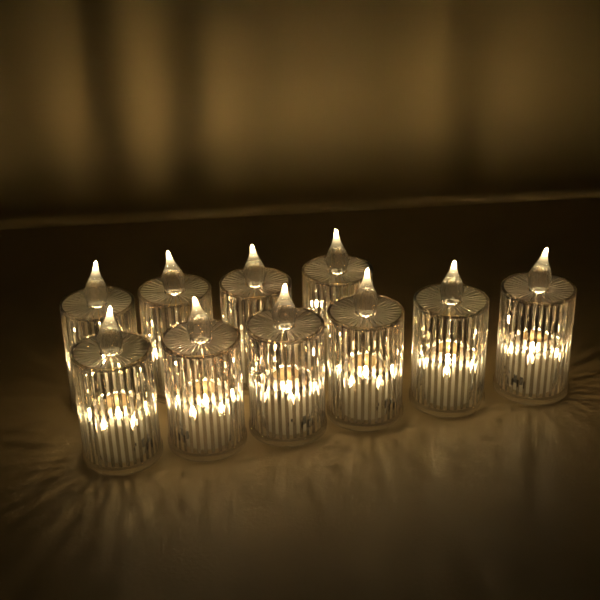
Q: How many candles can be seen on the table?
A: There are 10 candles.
